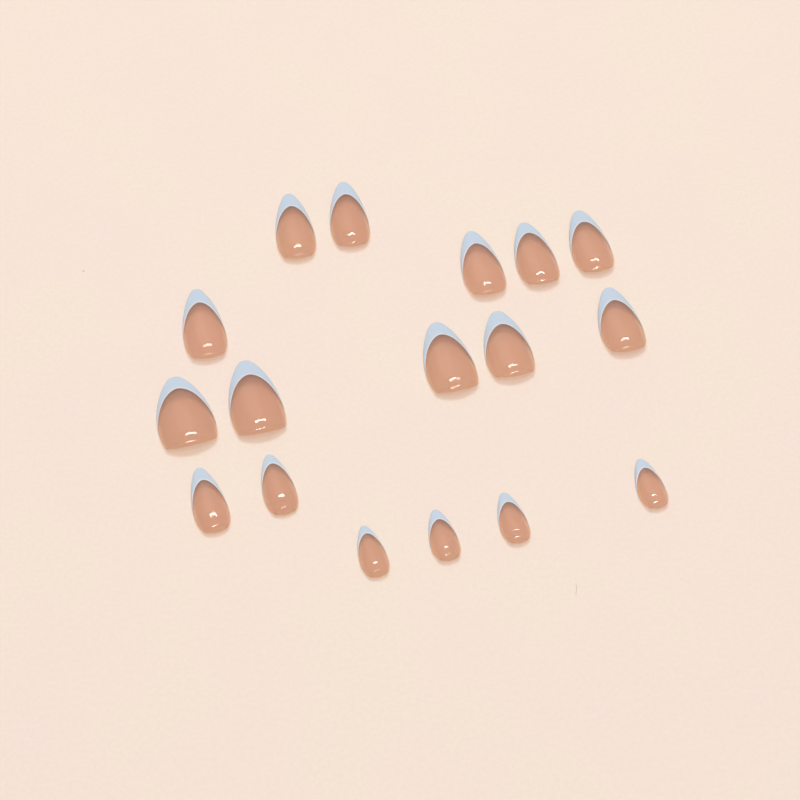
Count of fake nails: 17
